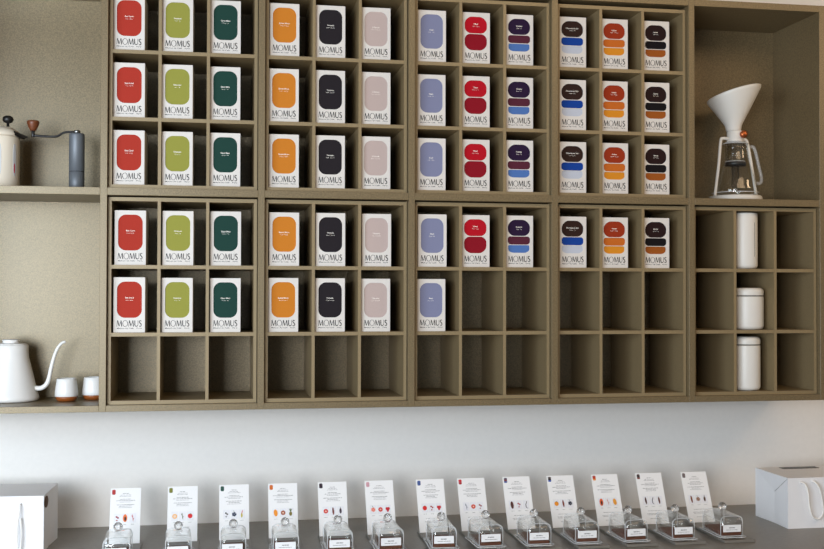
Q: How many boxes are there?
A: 55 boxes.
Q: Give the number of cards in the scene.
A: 13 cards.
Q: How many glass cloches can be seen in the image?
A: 13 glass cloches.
